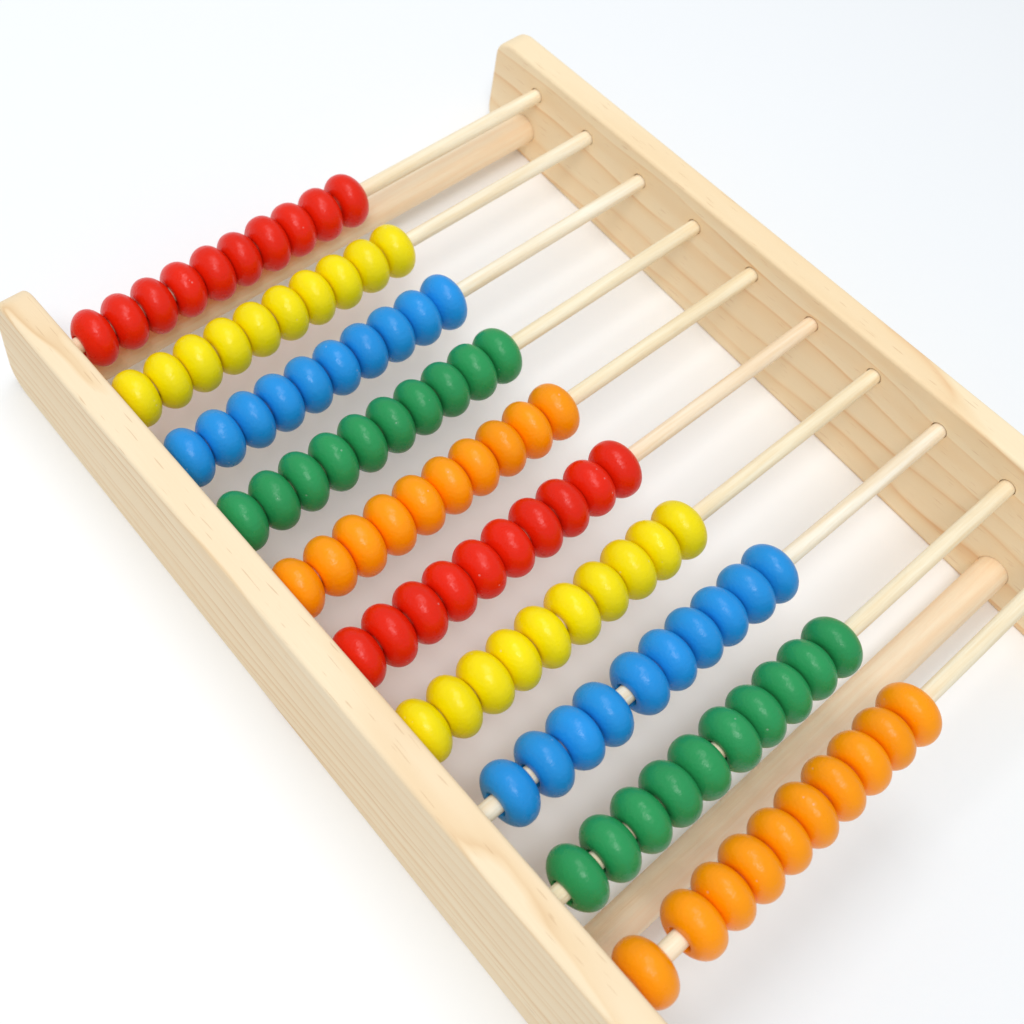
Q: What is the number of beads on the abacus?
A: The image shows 100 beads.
